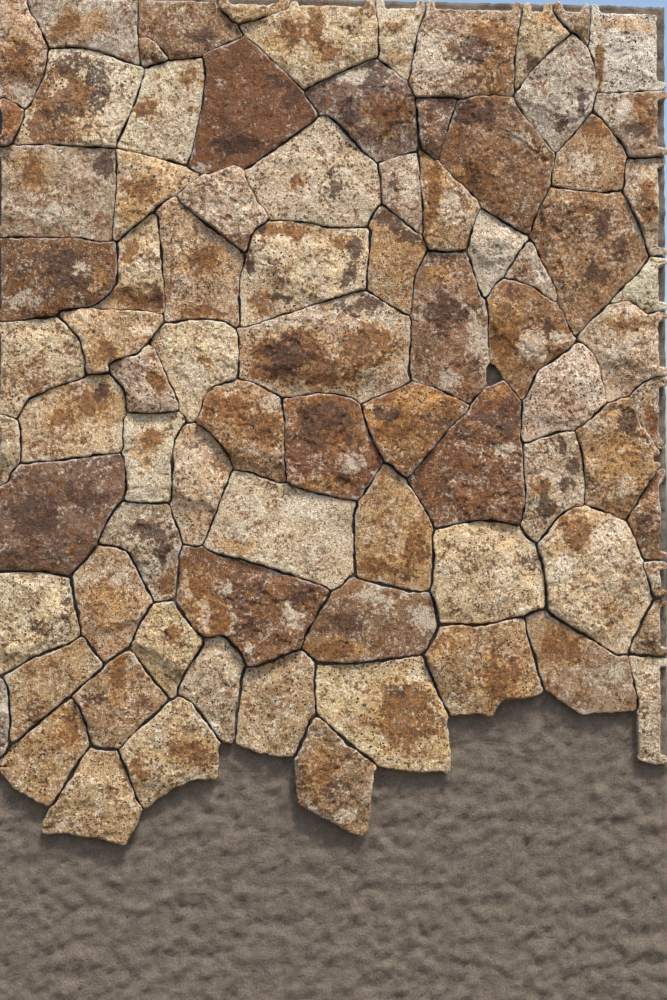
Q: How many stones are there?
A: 84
